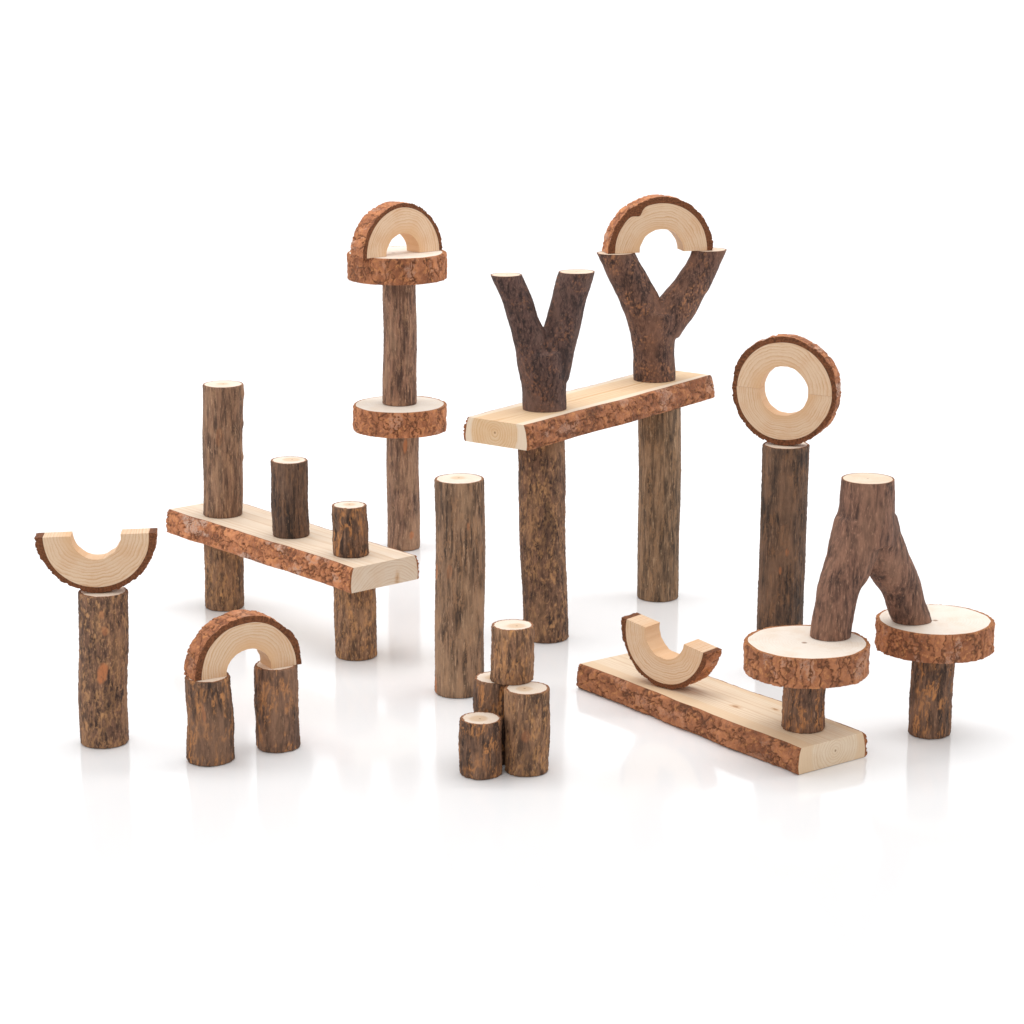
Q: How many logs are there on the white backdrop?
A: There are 20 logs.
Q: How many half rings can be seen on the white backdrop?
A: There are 7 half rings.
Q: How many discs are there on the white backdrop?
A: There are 4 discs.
